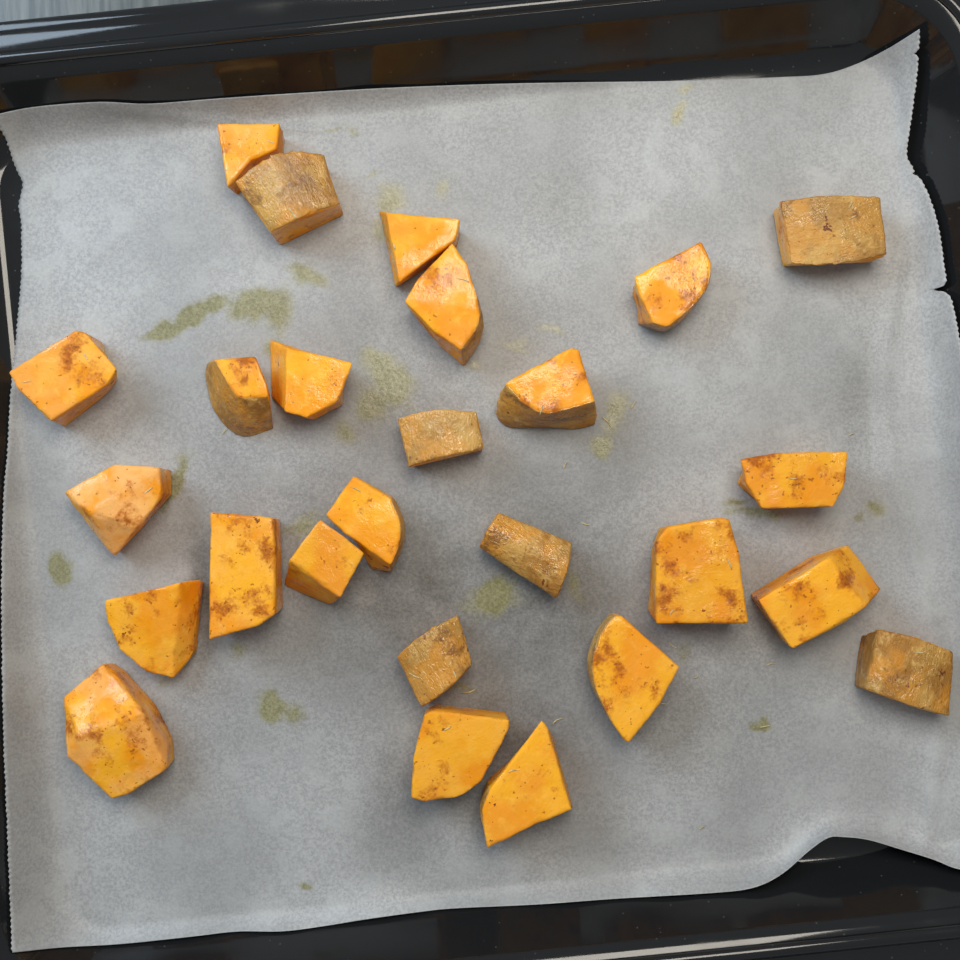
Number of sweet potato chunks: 26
